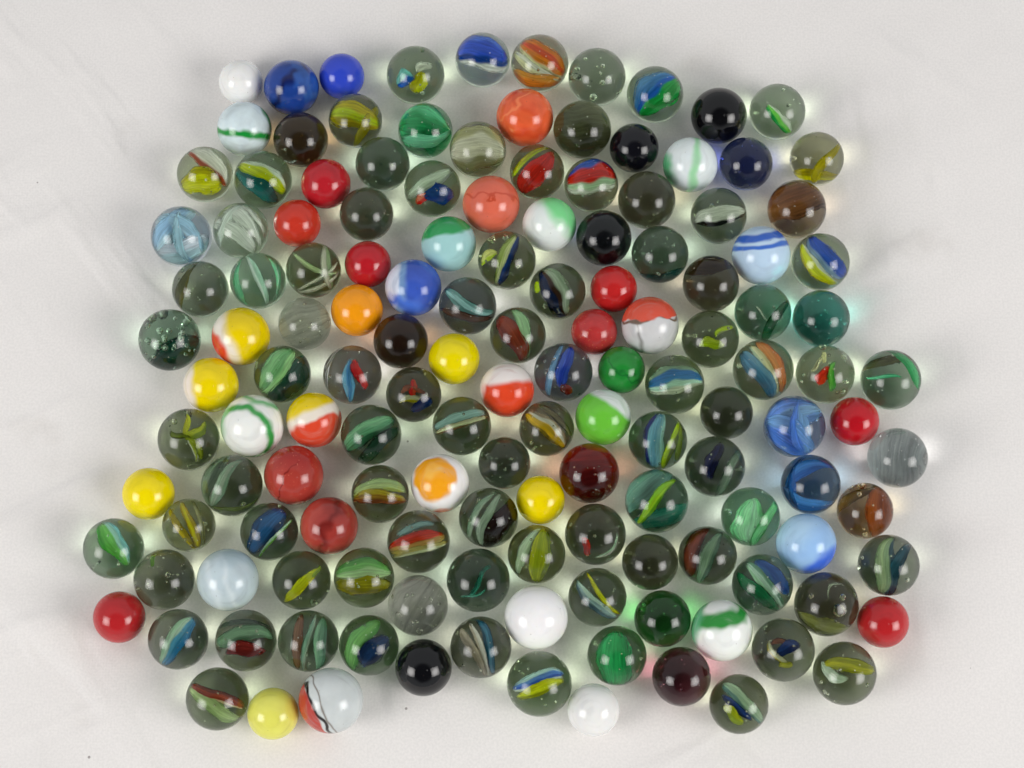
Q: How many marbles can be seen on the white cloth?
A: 142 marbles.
